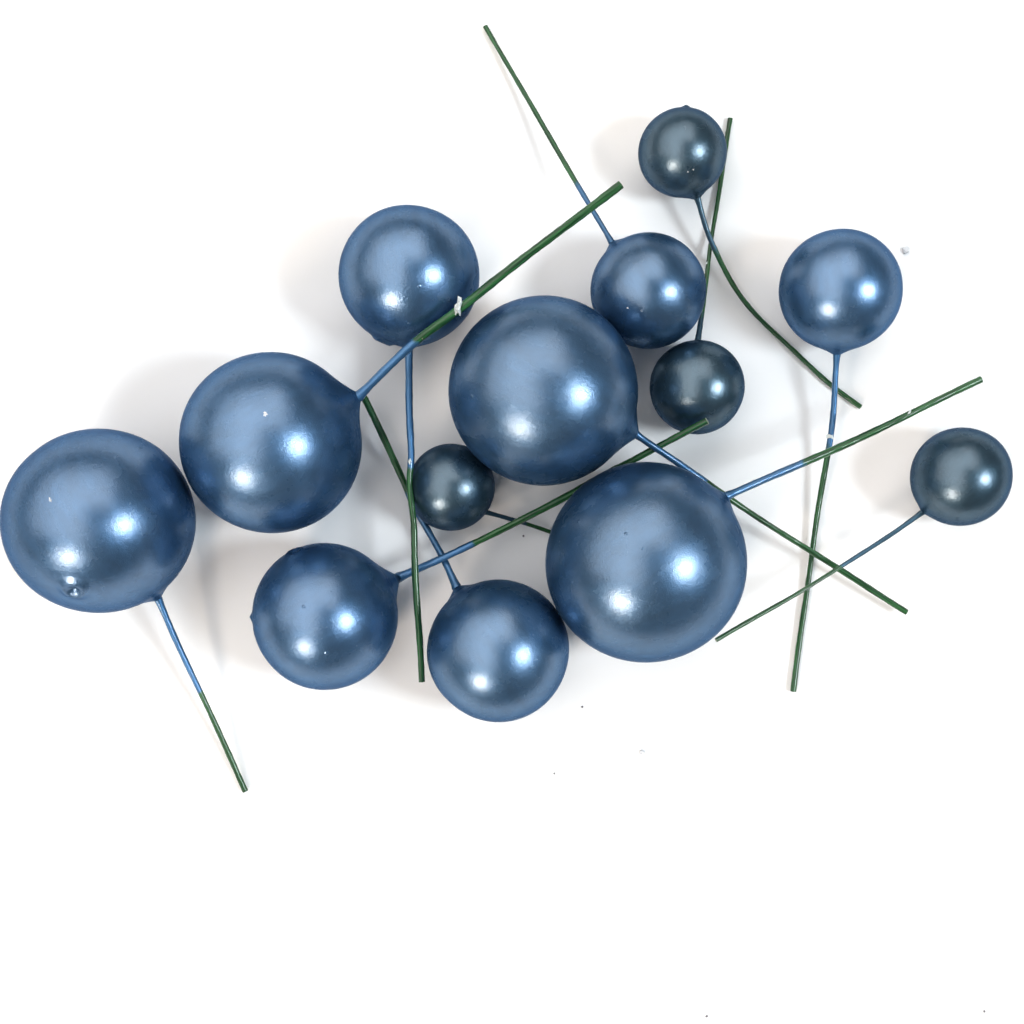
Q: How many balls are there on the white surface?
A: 13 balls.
